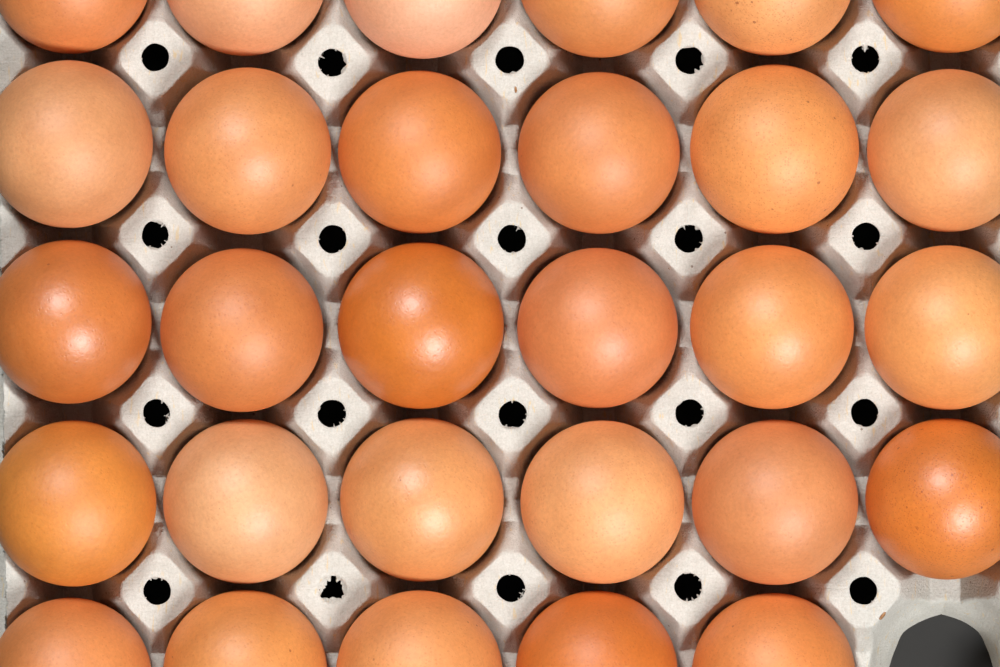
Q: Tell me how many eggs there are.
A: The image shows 29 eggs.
